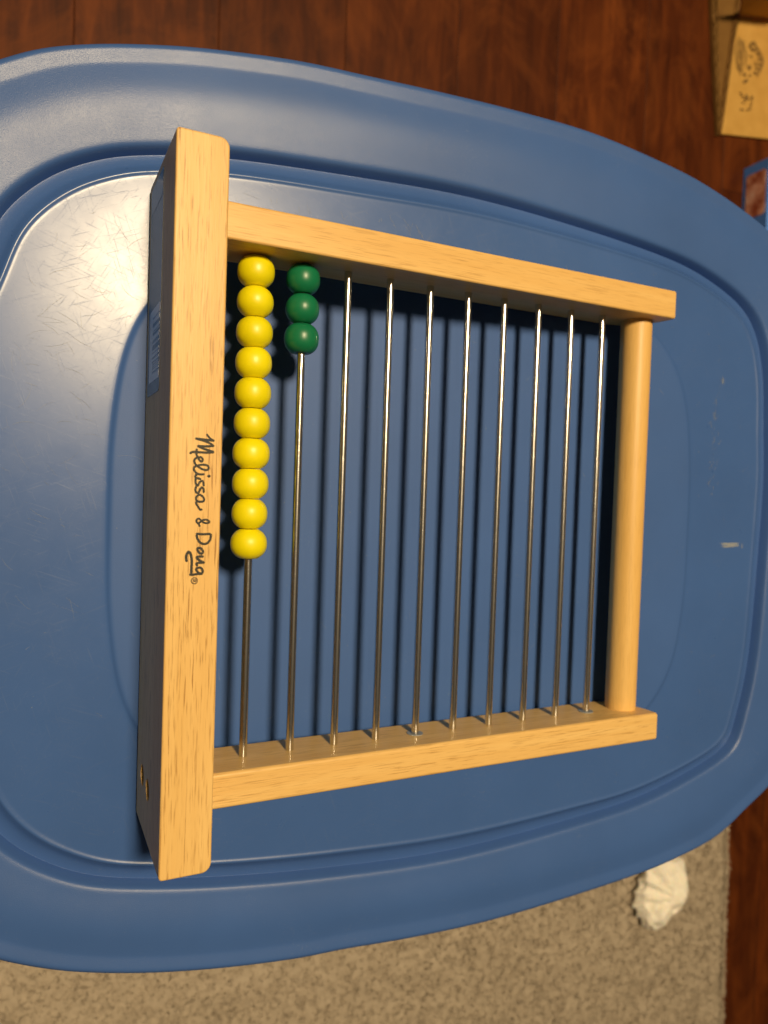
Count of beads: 13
